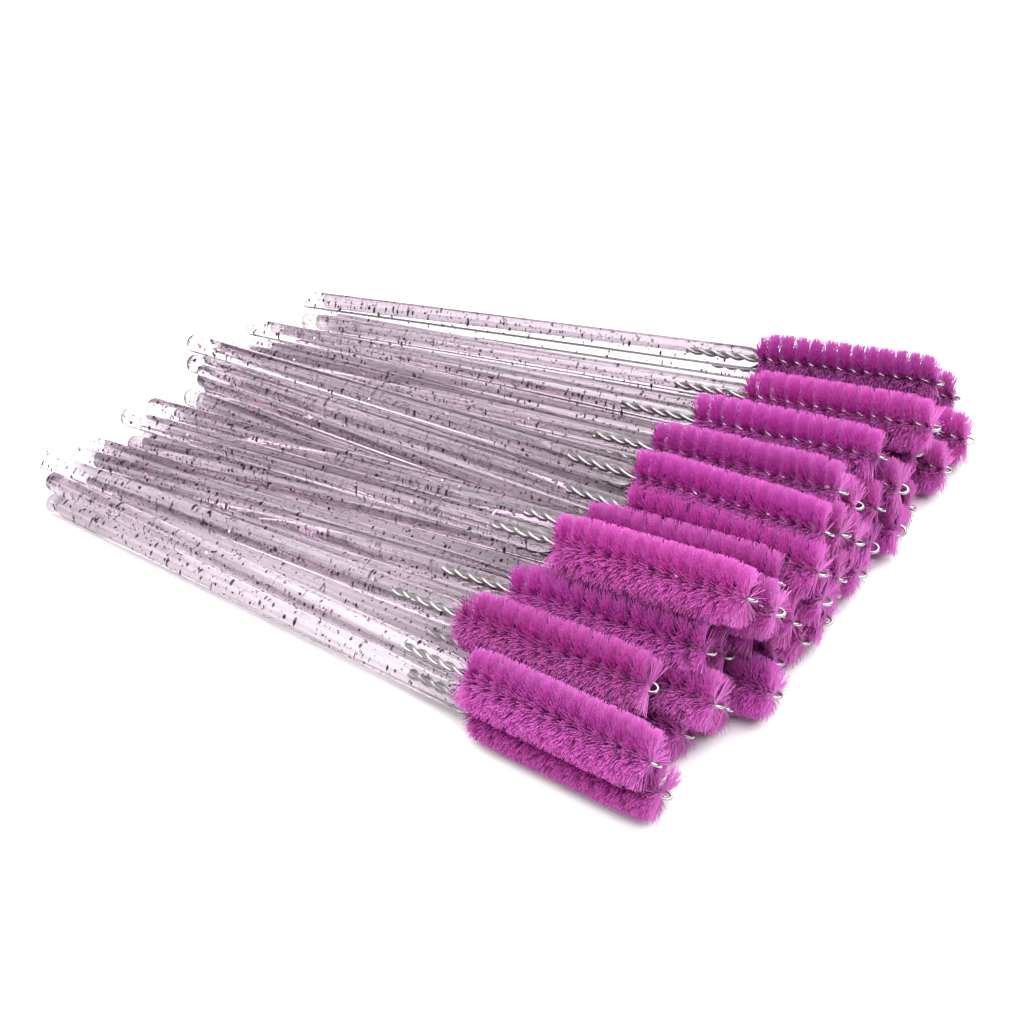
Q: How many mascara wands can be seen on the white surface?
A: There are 39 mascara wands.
